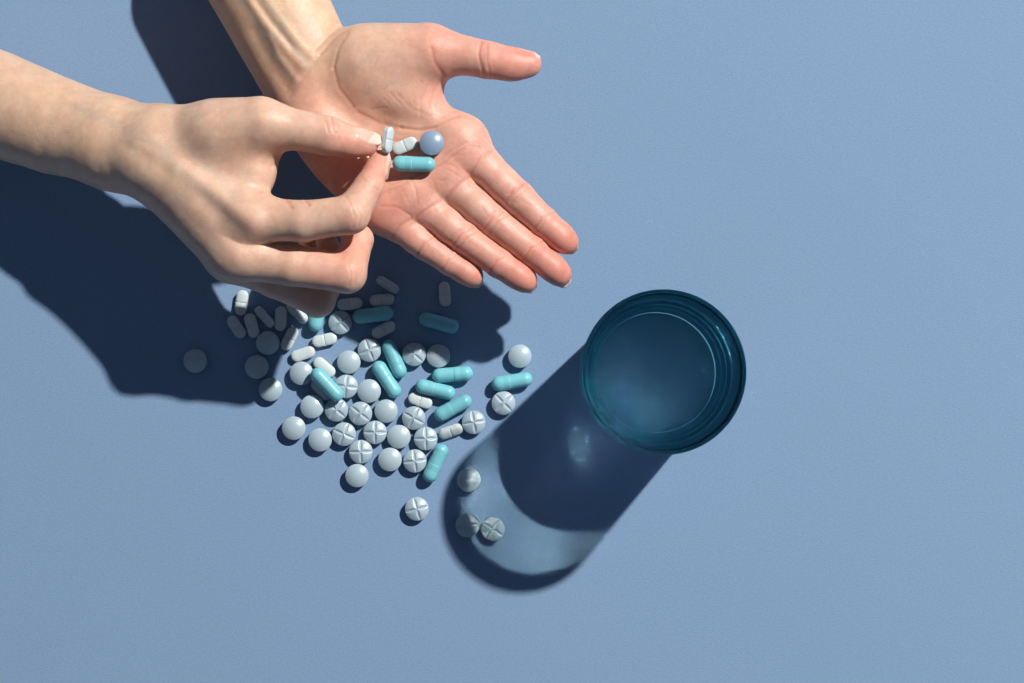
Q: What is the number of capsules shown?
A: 12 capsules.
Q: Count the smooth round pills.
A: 18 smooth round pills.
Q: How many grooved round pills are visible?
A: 17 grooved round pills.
